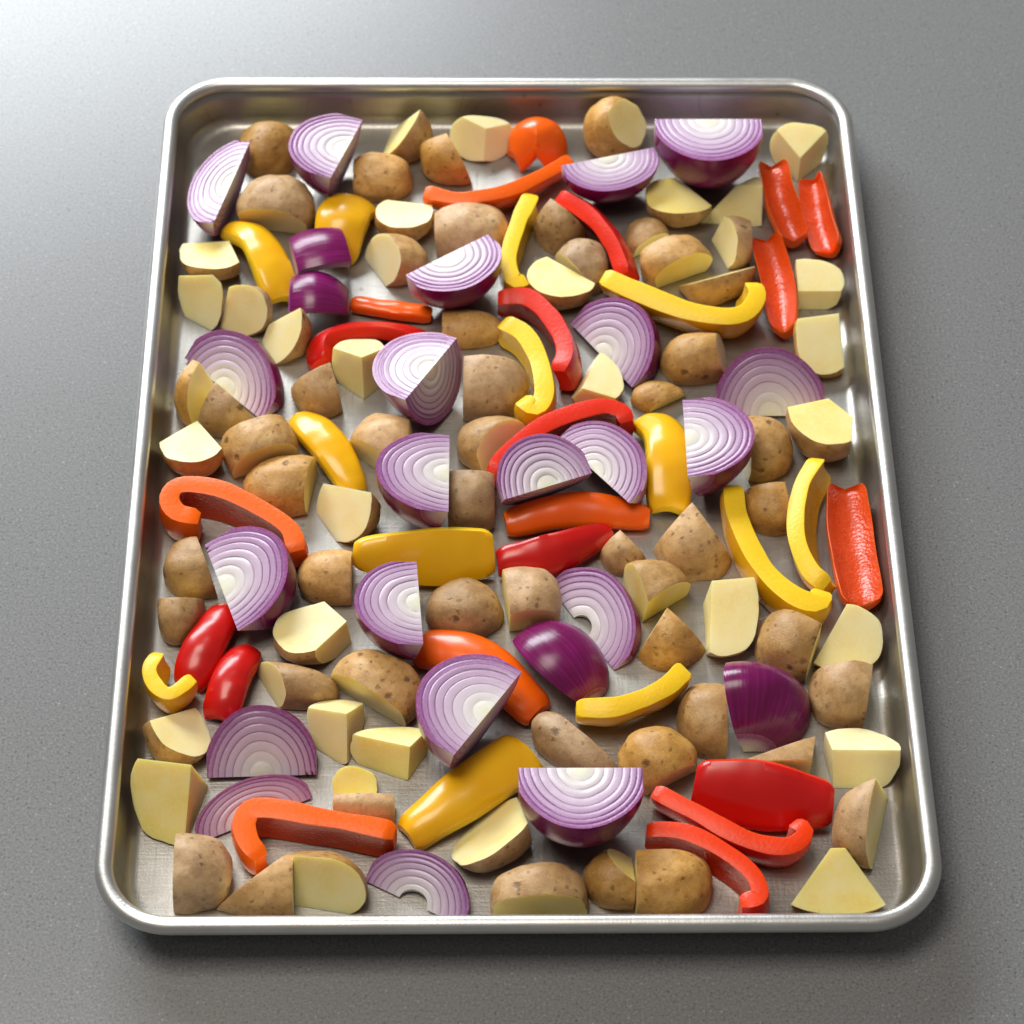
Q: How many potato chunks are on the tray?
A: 81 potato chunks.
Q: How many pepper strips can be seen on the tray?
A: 34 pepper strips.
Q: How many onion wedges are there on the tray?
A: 25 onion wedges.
